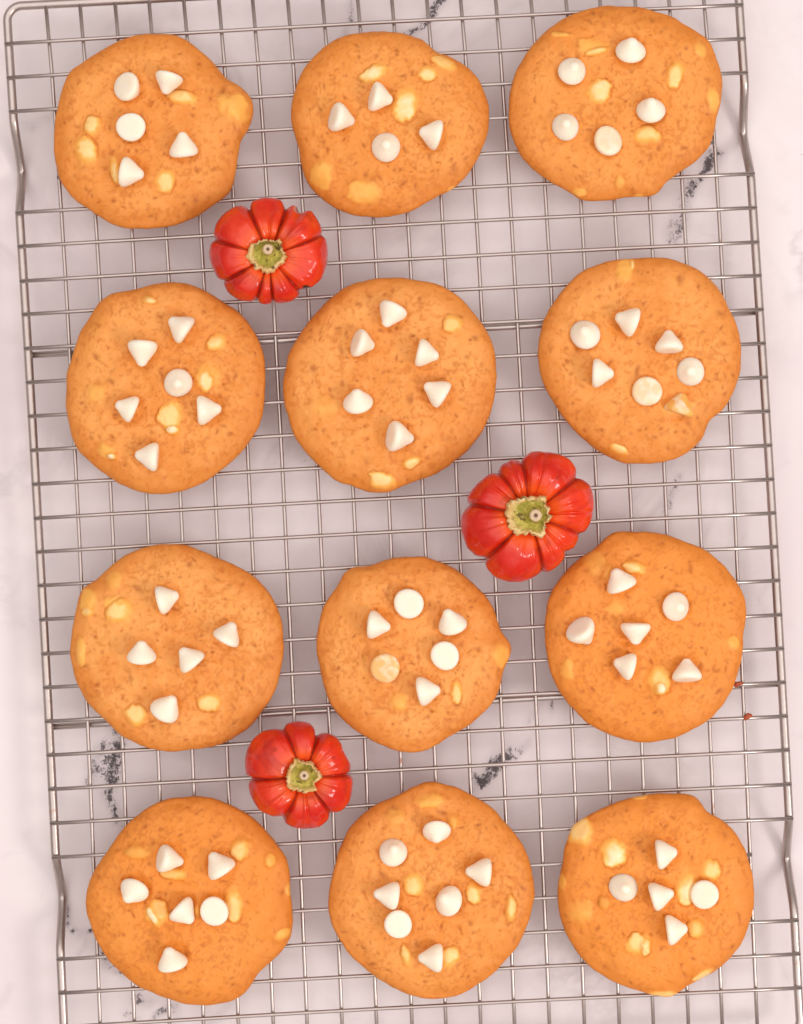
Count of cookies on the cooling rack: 12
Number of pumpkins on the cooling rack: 3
